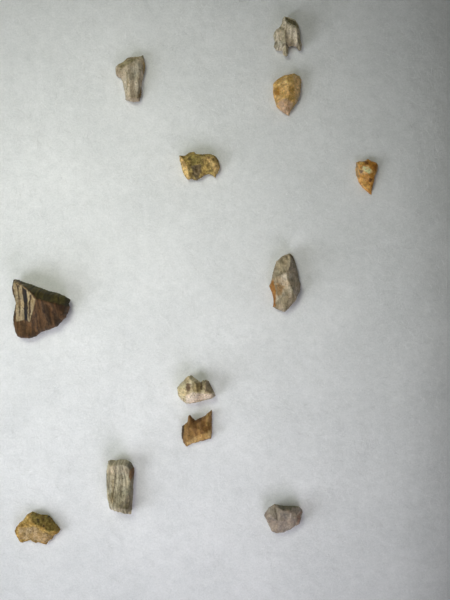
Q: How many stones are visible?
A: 12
